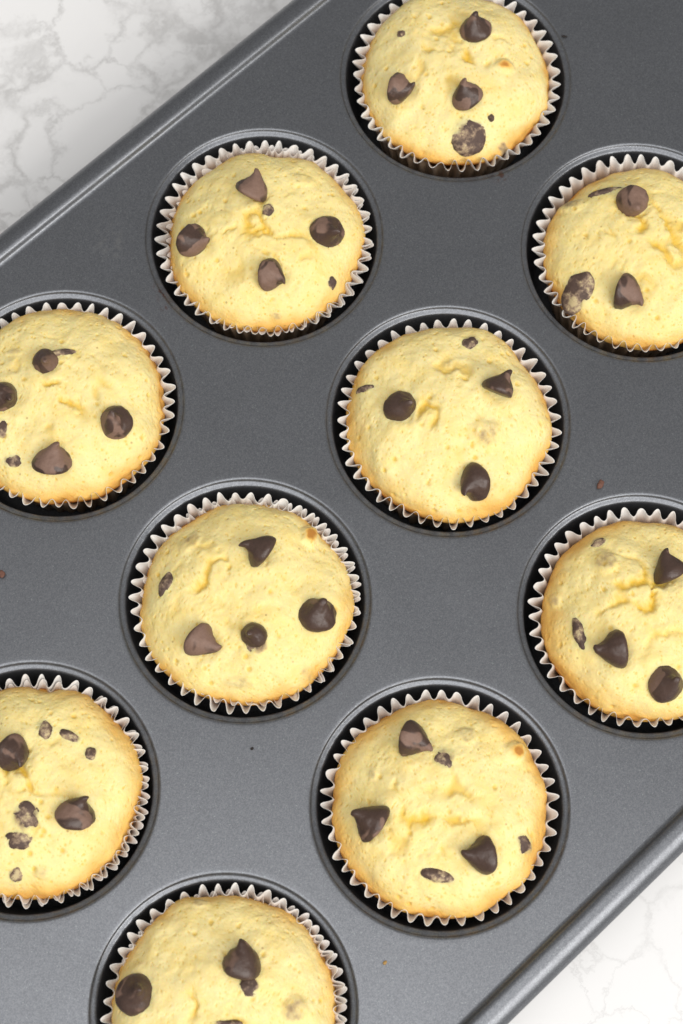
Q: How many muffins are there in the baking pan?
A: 10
